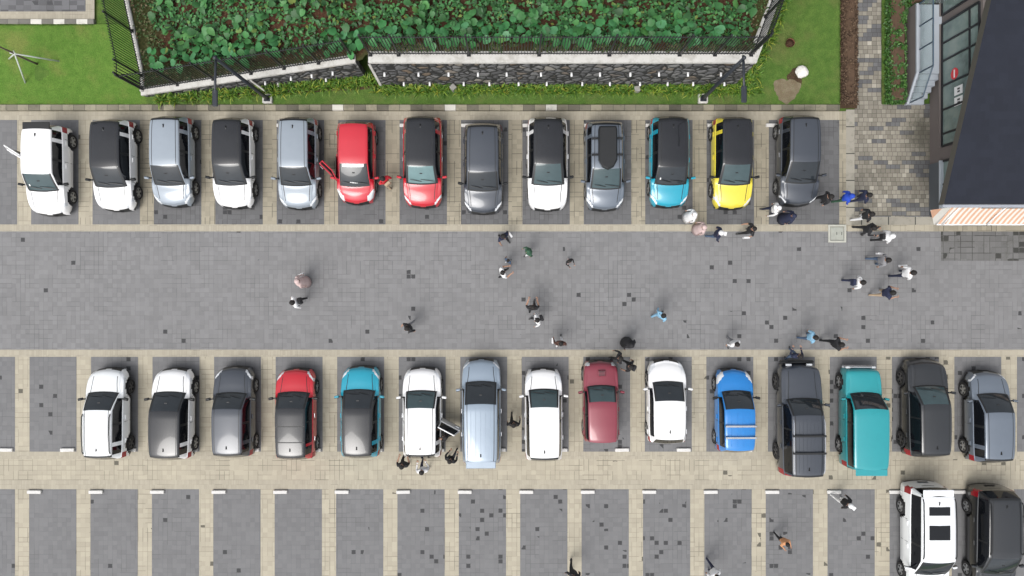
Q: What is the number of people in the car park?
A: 45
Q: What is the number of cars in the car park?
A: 30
